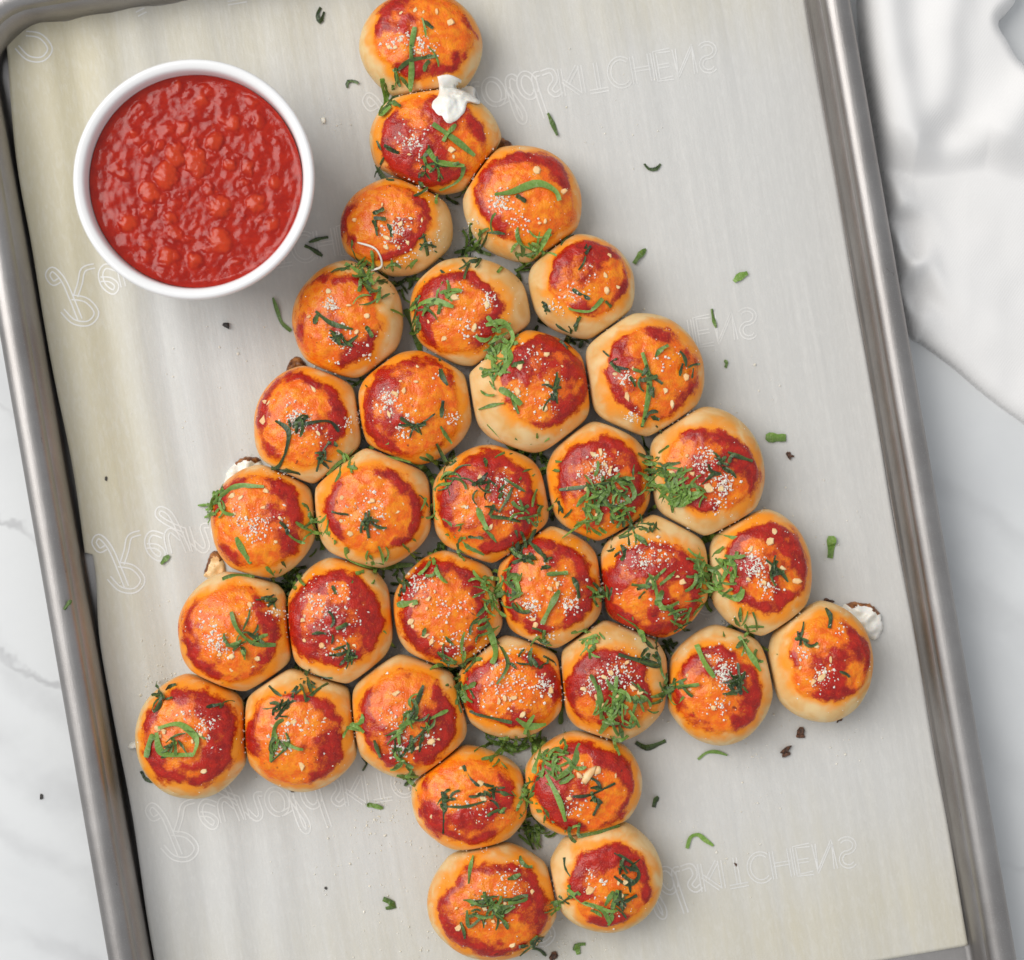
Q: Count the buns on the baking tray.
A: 33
